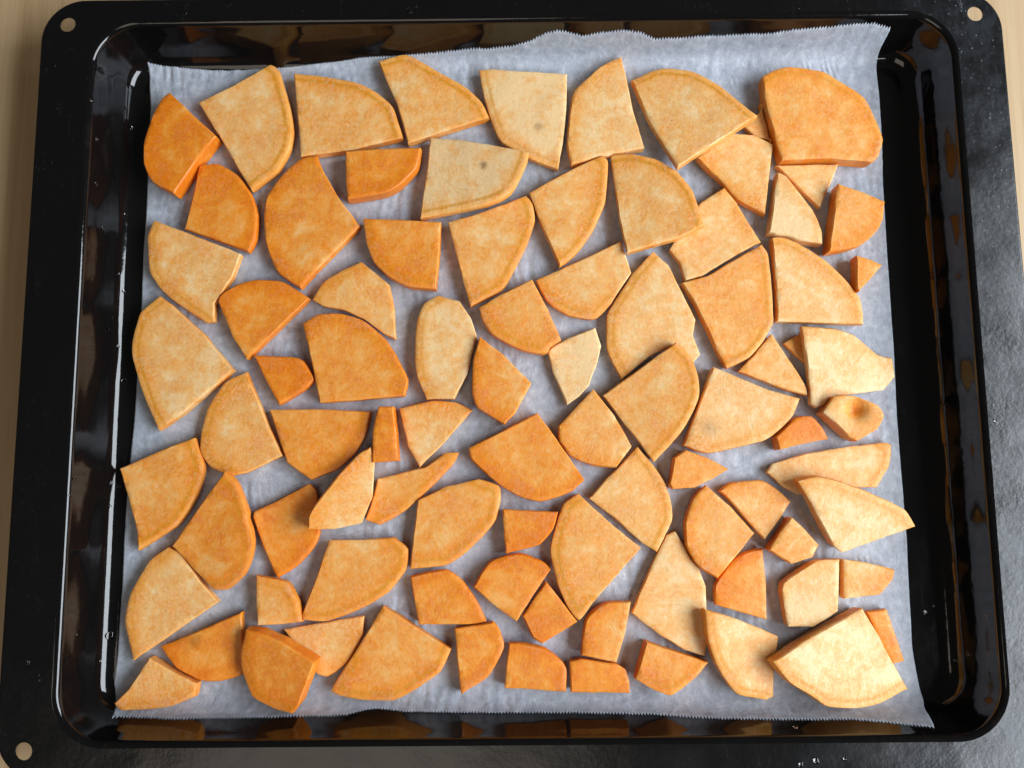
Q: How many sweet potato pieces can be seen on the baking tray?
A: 88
